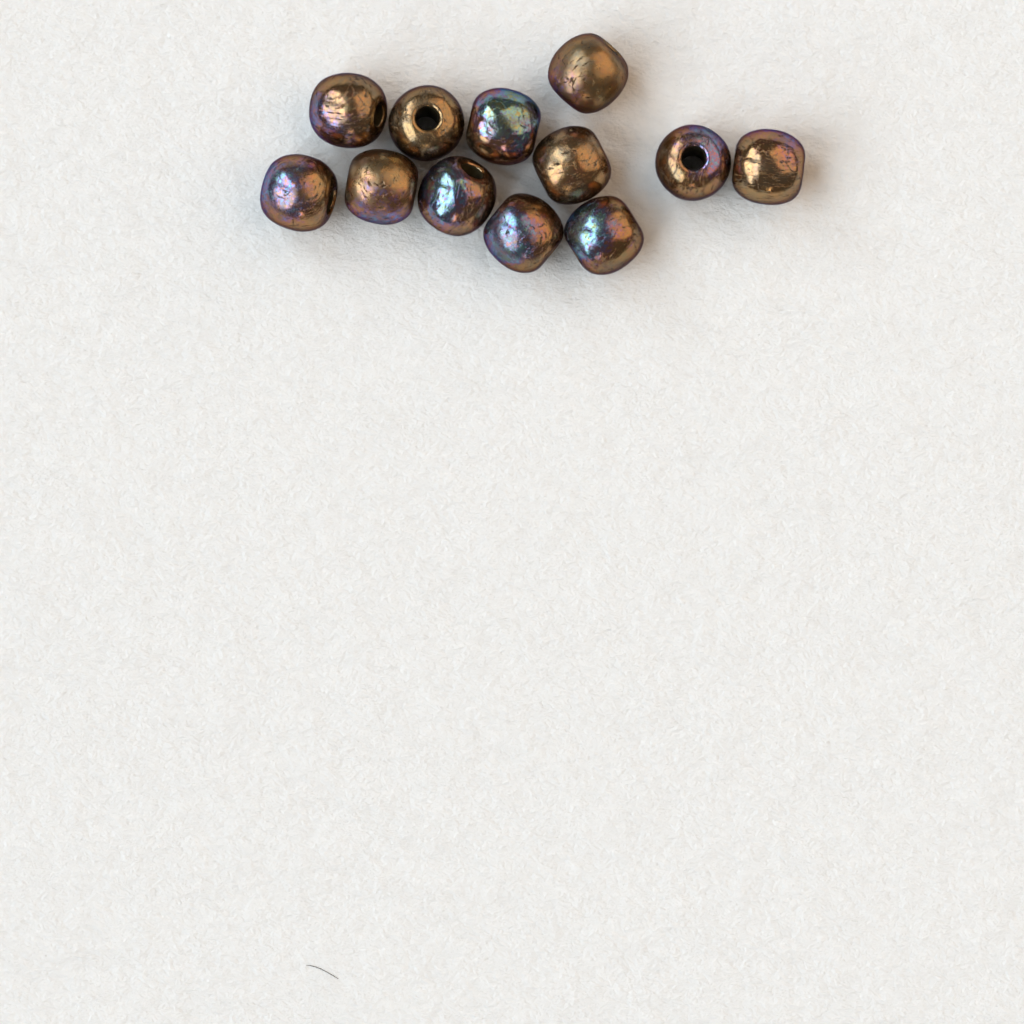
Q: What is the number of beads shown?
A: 12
